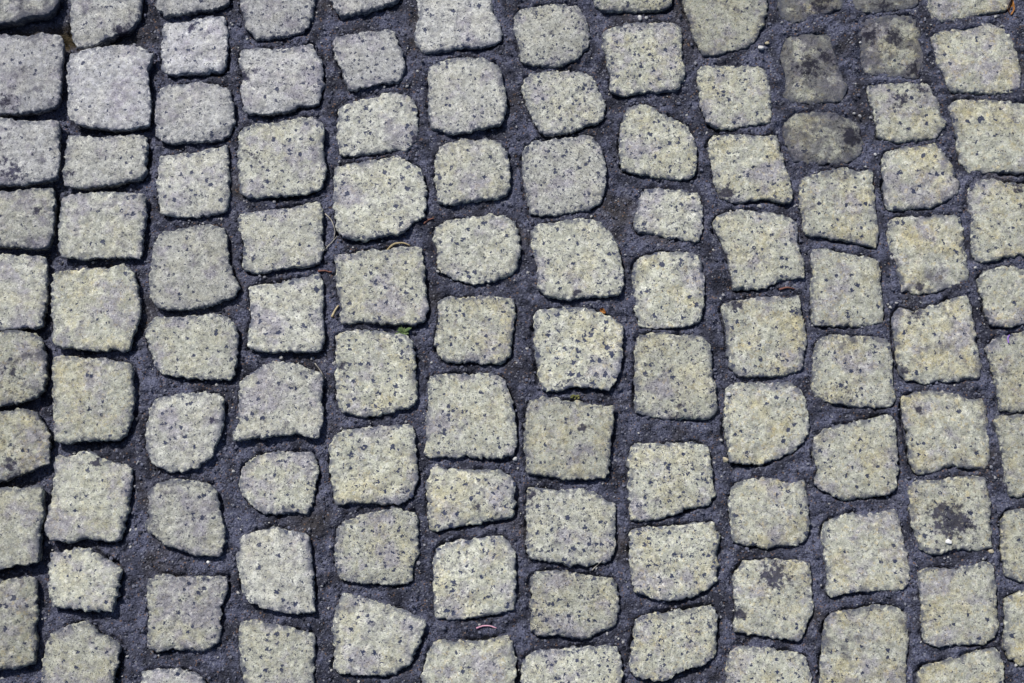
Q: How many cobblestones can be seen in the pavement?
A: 110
